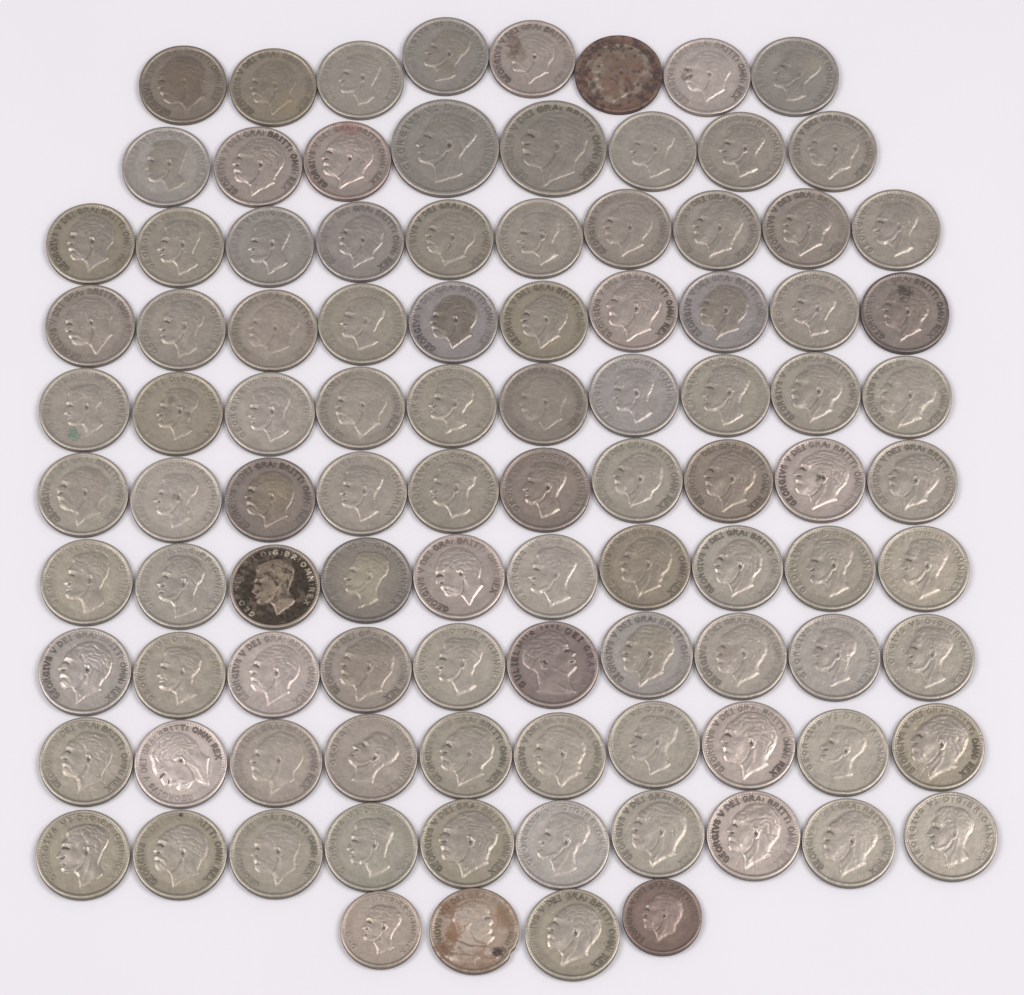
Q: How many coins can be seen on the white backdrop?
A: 100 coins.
